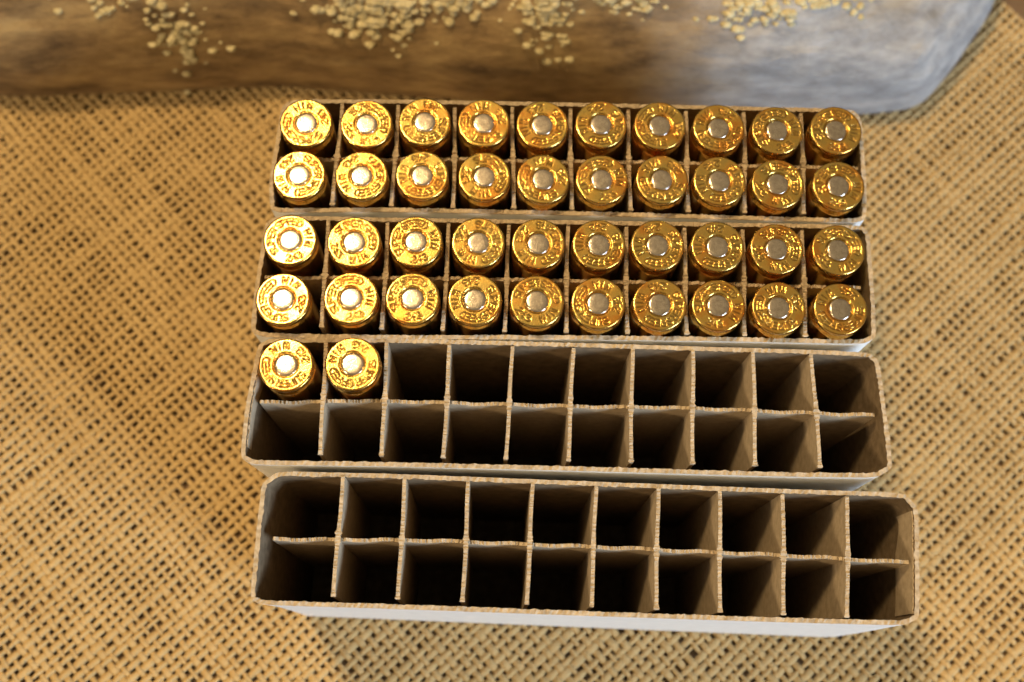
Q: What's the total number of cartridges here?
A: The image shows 42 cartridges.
